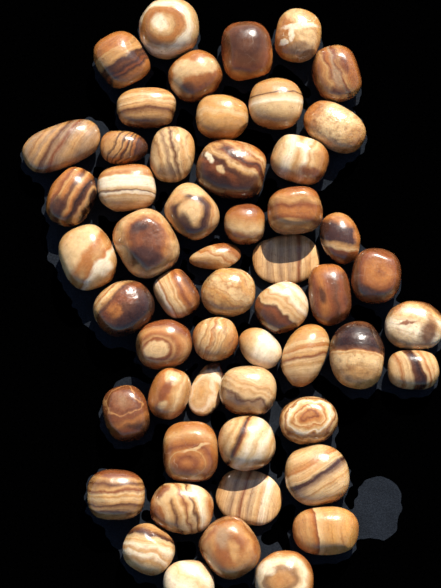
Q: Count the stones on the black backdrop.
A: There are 54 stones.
